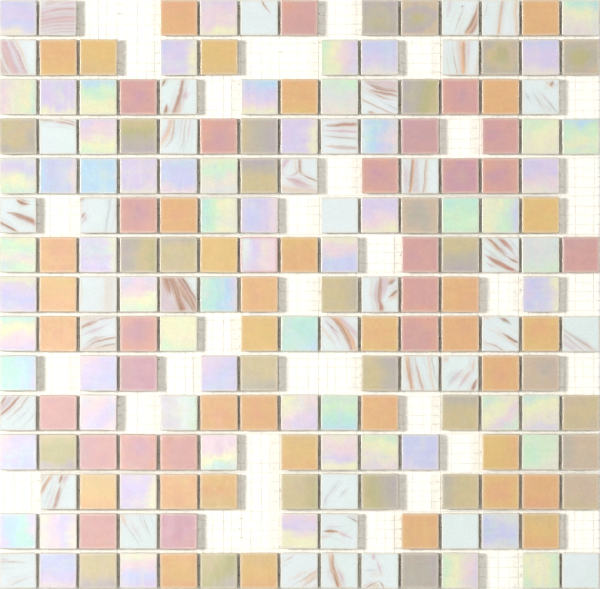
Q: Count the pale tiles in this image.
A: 103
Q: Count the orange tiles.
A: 35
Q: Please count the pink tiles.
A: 22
